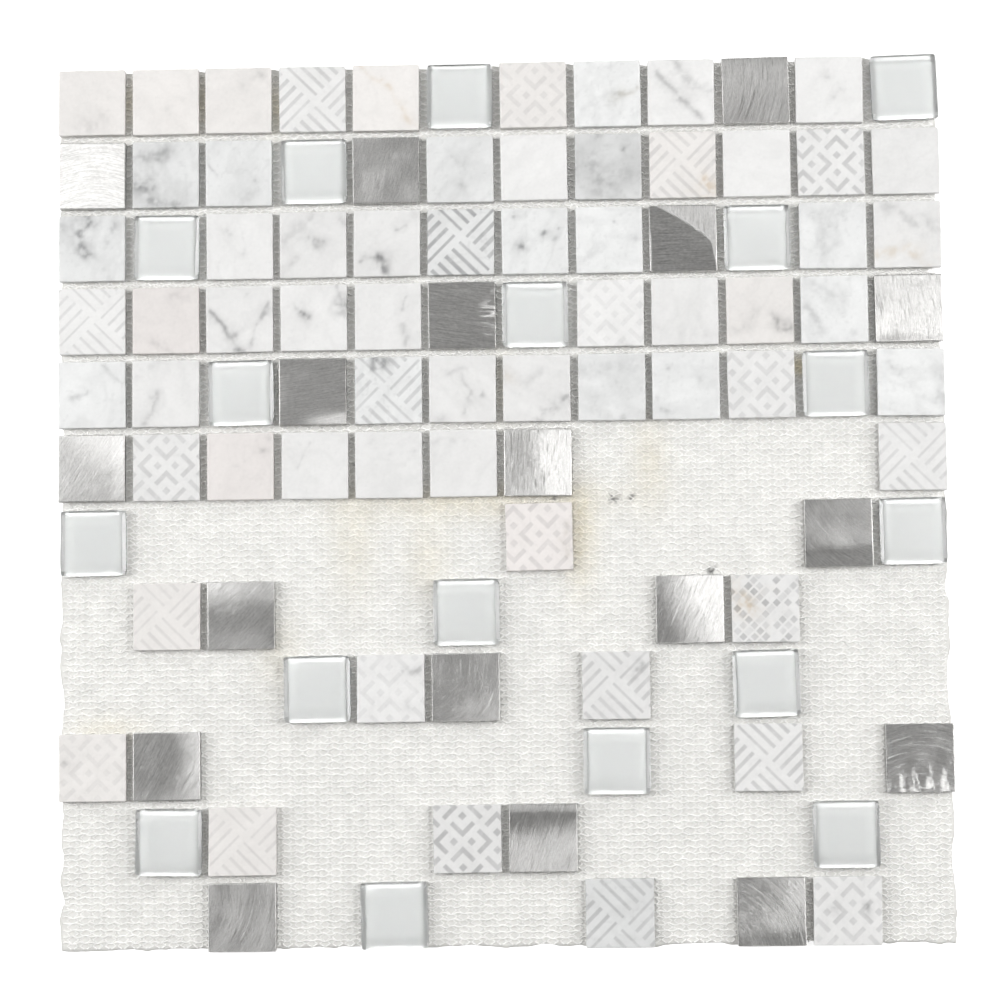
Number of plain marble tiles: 40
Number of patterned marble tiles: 22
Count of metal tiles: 18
